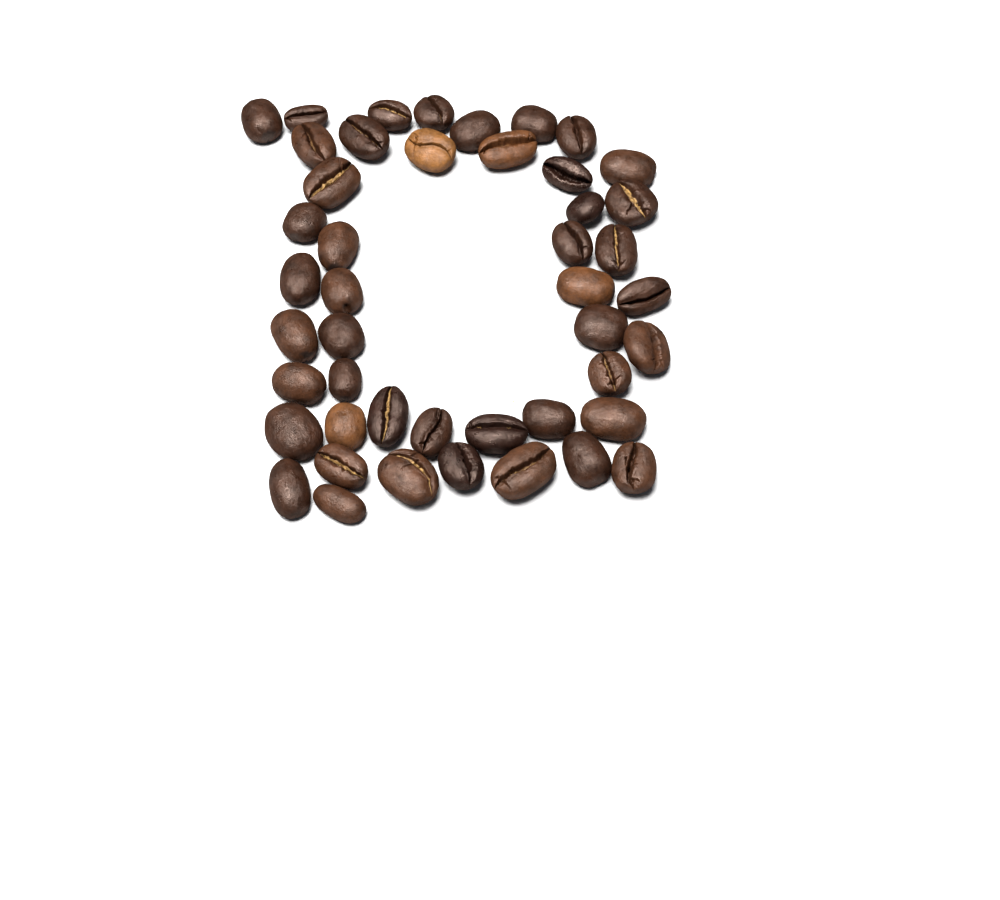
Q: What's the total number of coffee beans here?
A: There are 46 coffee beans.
